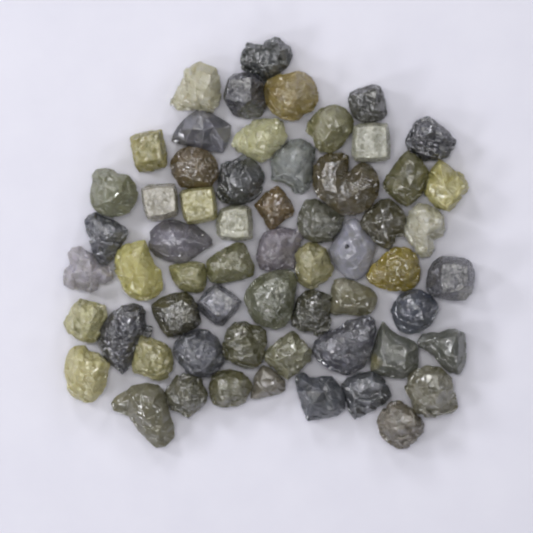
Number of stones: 60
